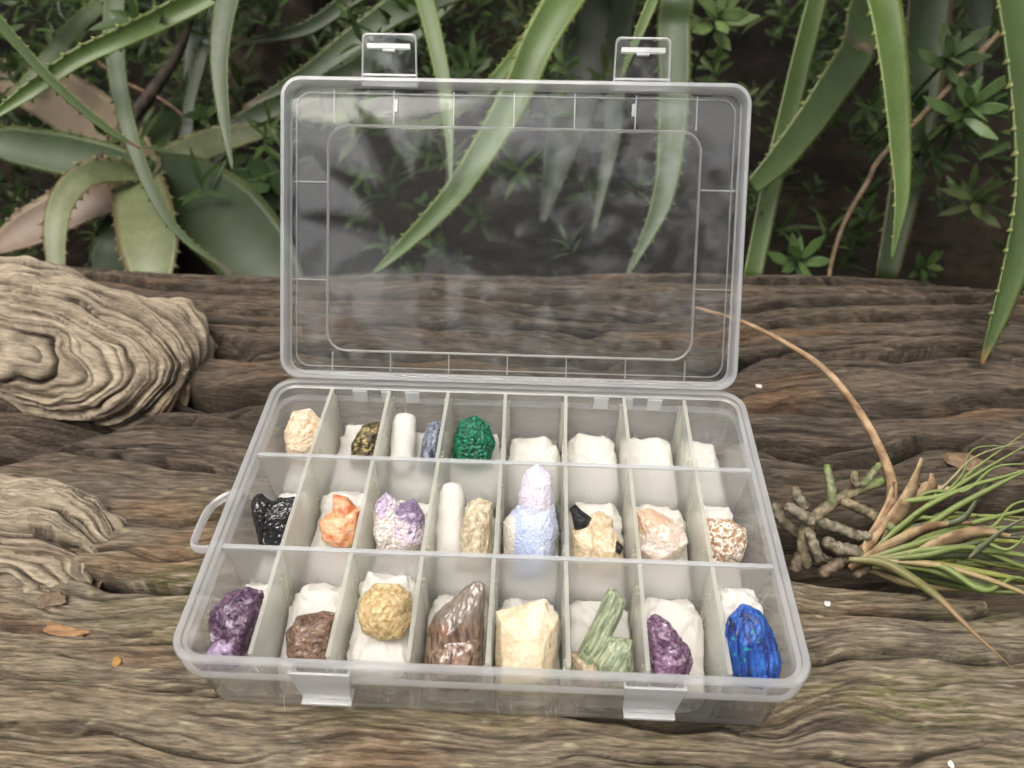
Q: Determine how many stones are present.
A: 20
